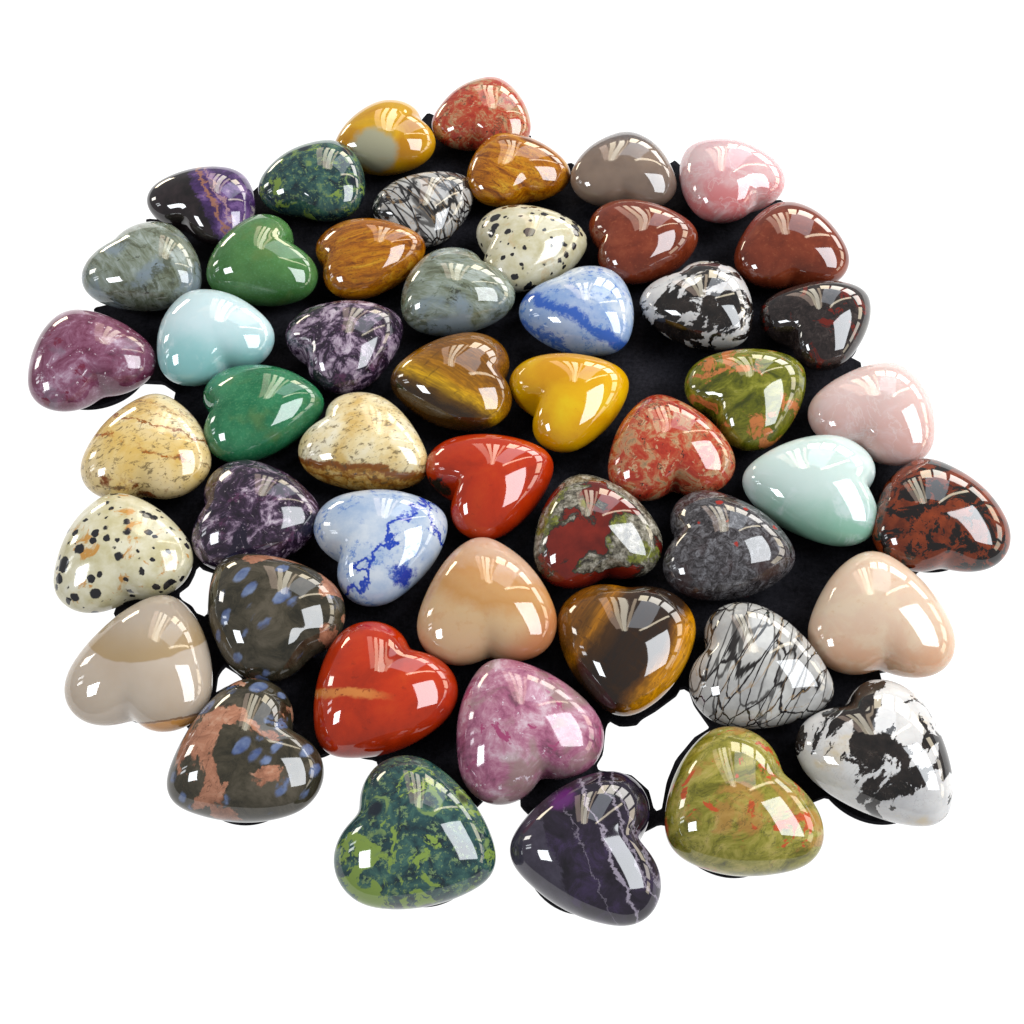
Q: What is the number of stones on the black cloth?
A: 50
